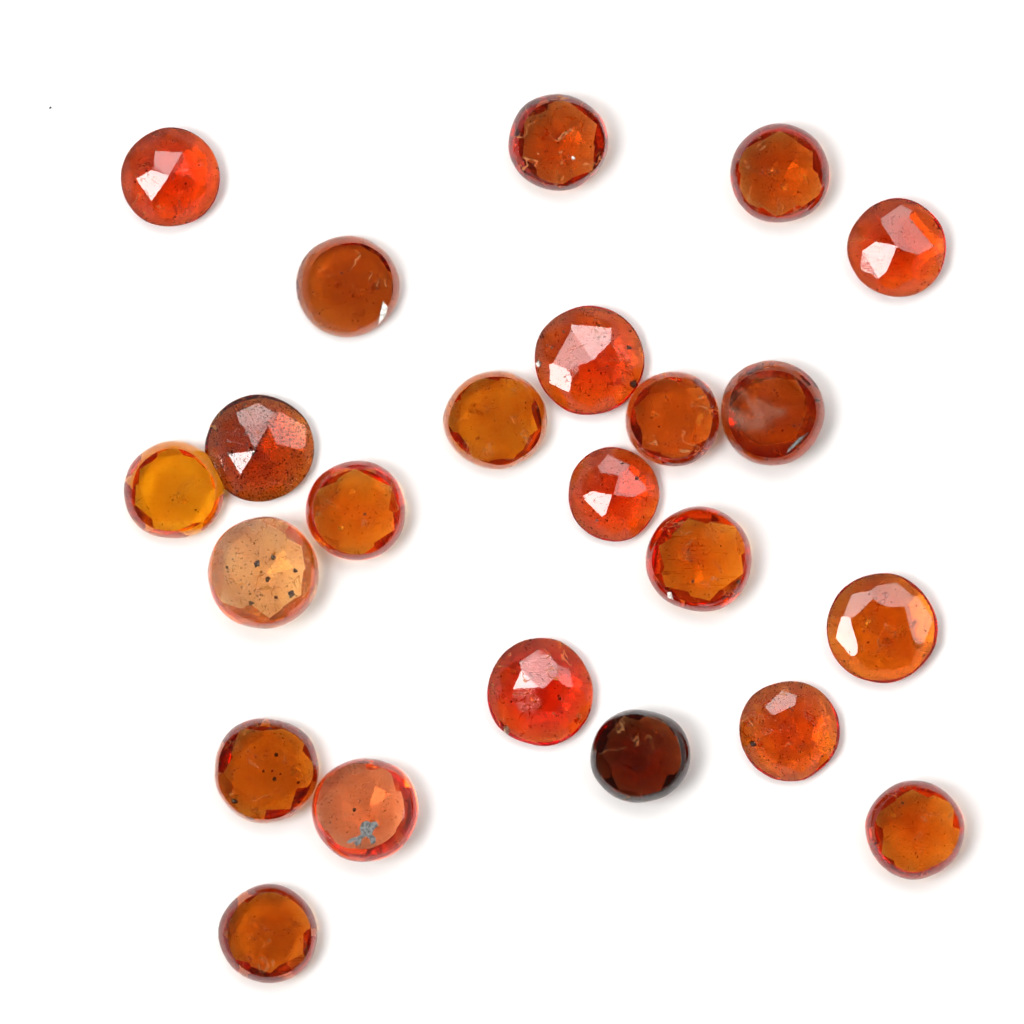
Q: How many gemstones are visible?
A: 23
